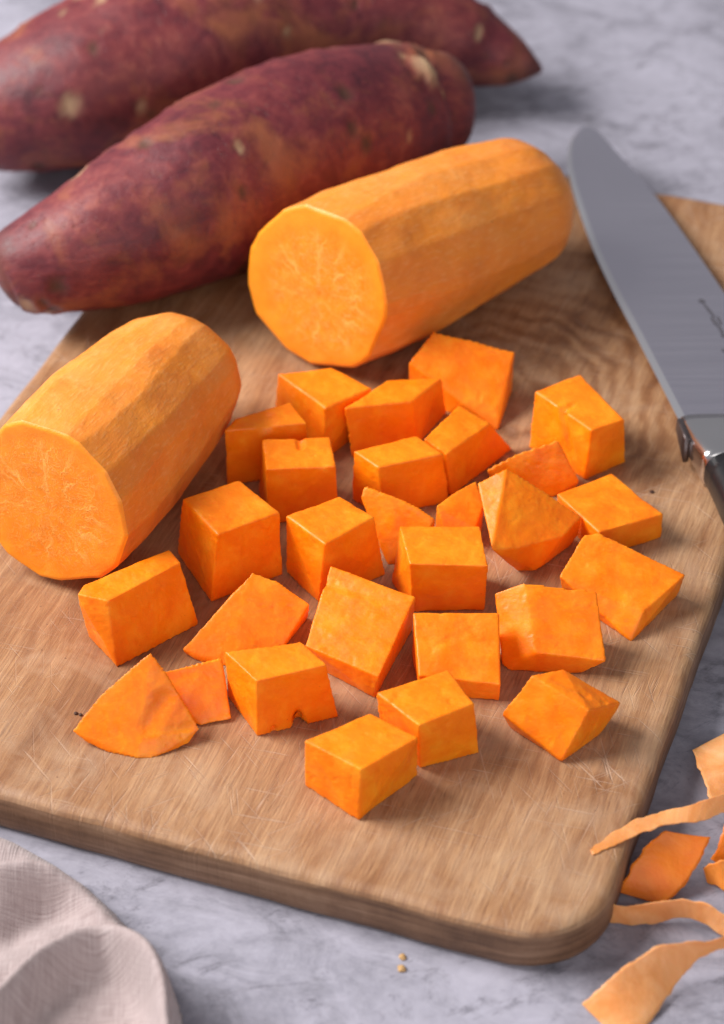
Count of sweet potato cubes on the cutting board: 28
